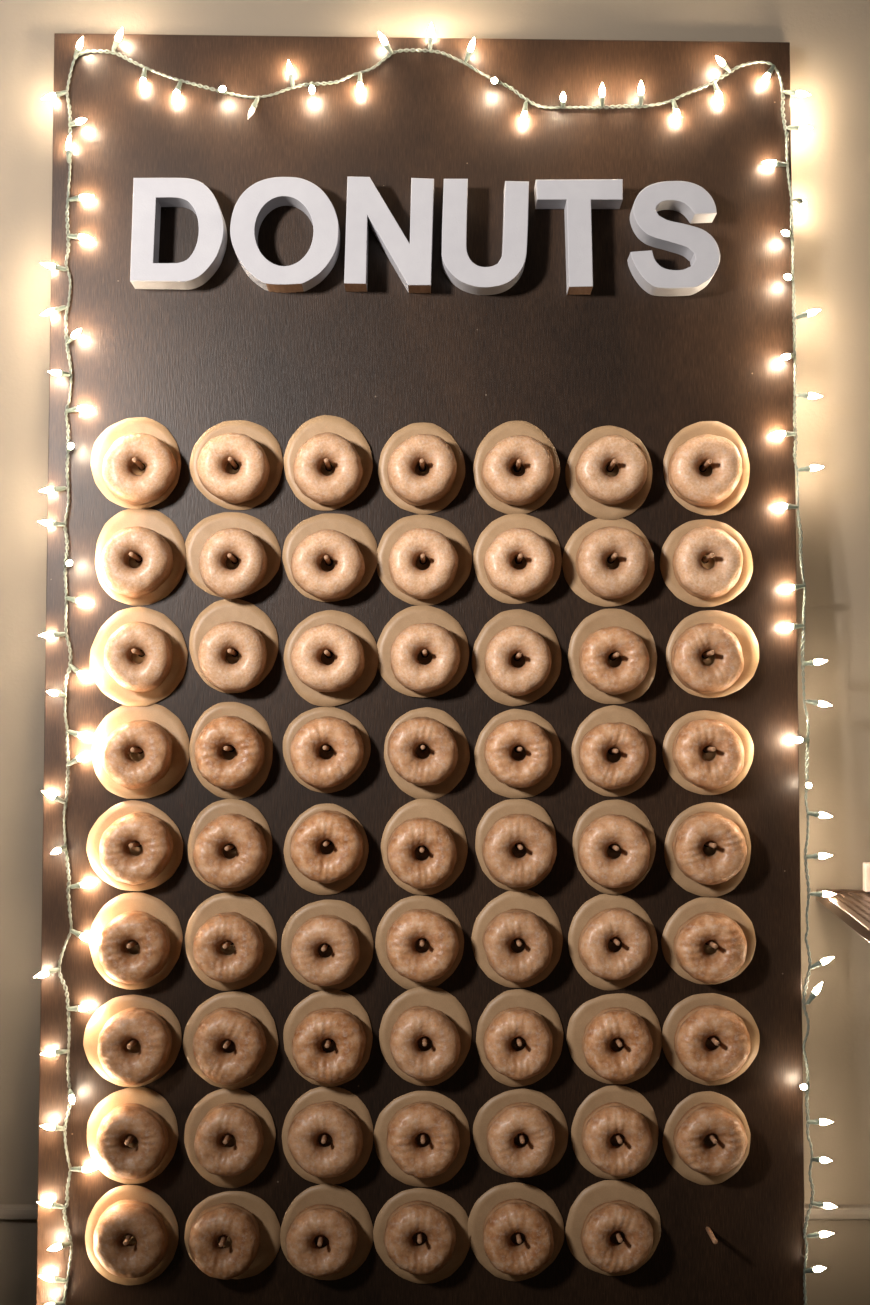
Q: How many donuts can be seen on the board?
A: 62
